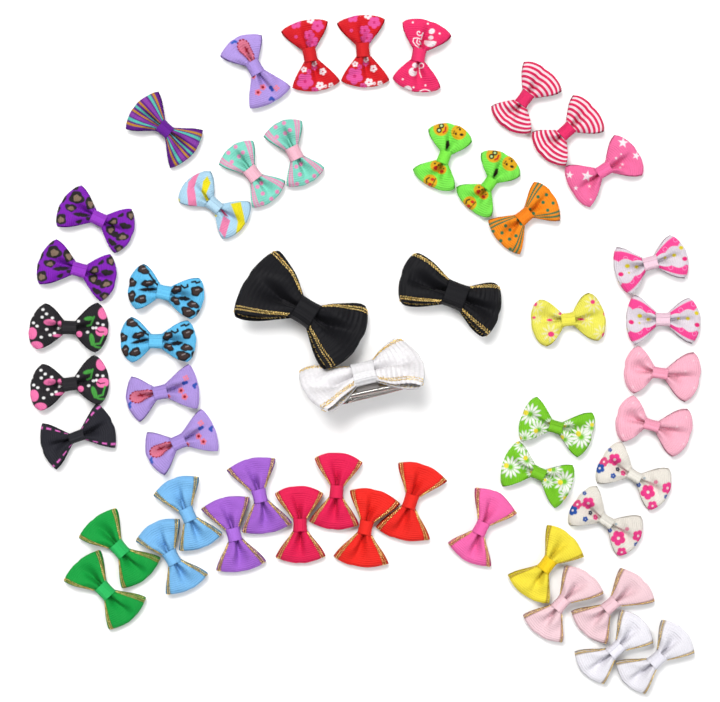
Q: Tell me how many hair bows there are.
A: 51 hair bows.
